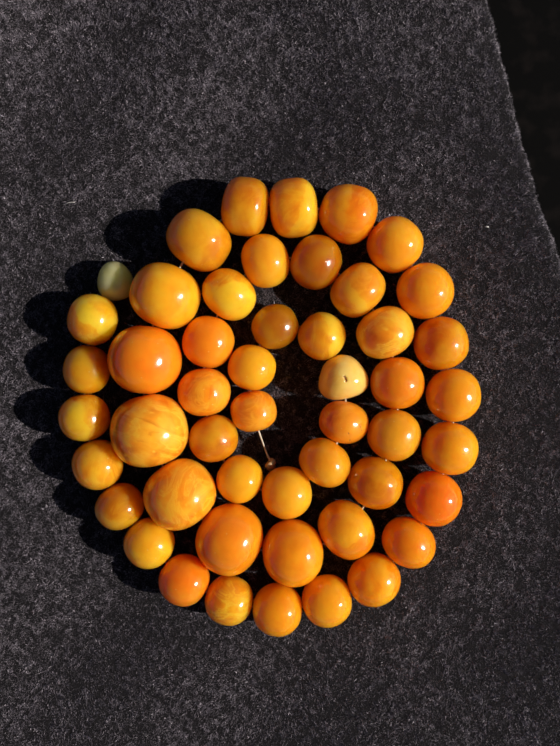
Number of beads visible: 50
